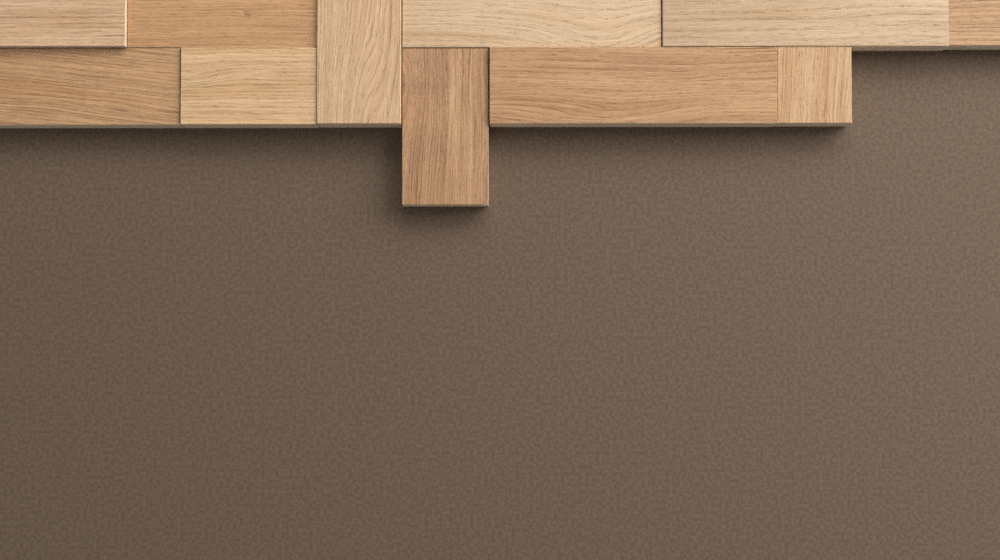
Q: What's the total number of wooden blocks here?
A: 11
